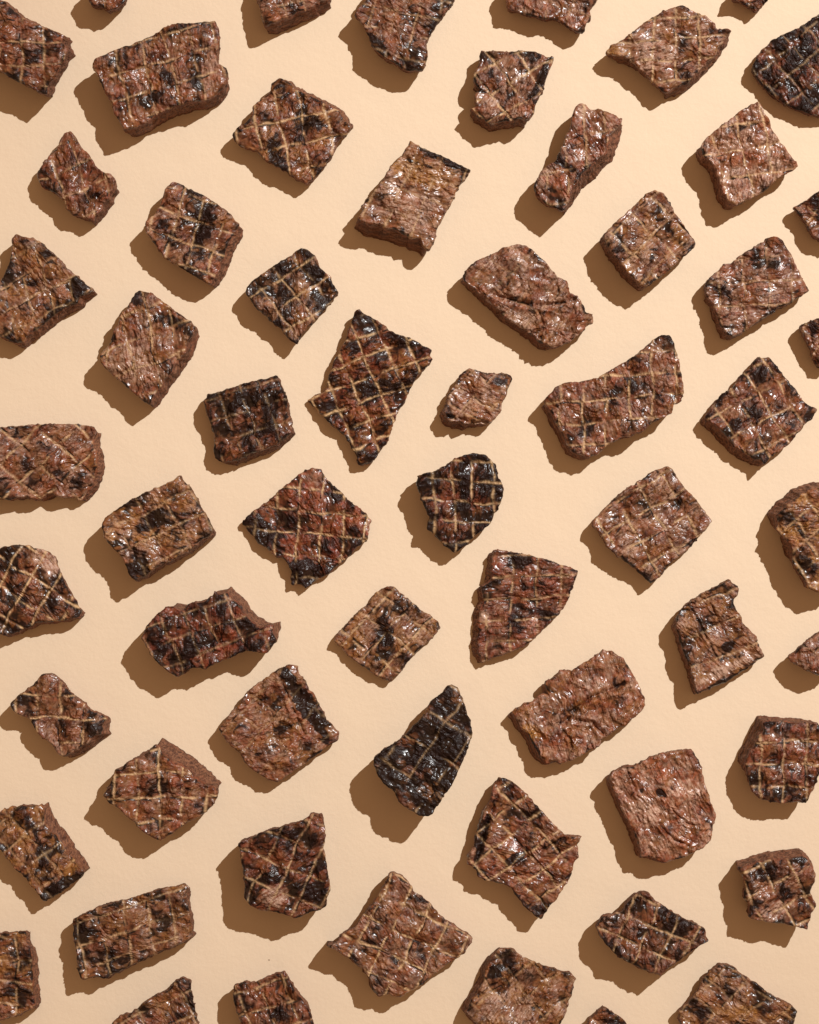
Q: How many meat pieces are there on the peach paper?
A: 61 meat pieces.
